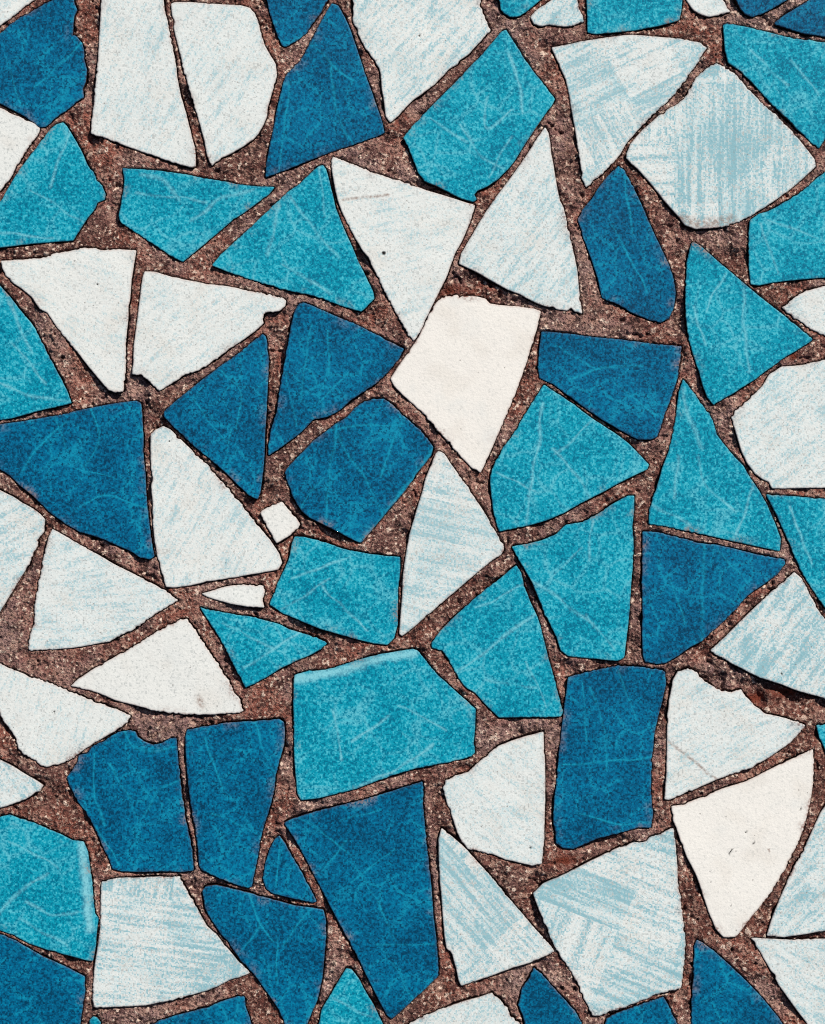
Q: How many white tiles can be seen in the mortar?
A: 35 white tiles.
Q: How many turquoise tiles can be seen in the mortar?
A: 22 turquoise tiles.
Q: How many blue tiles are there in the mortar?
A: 23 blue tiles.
